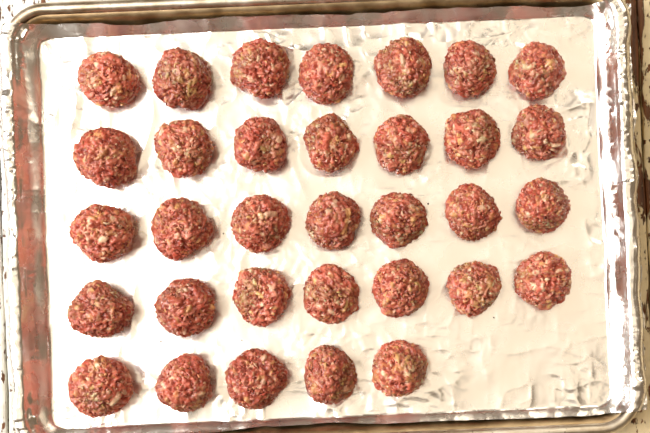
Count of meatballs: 33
